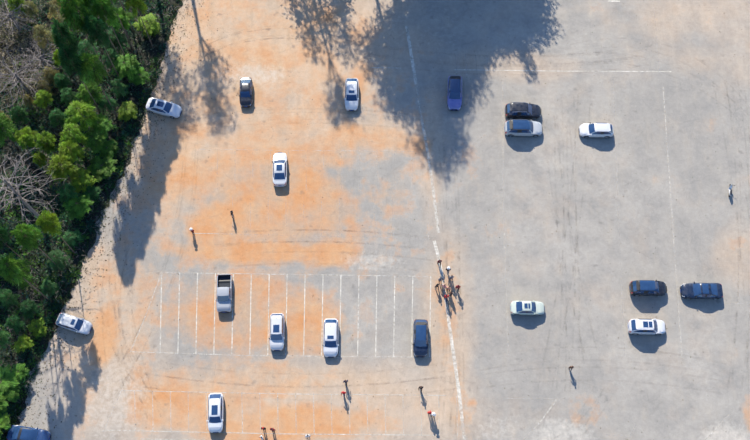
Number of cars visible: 19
